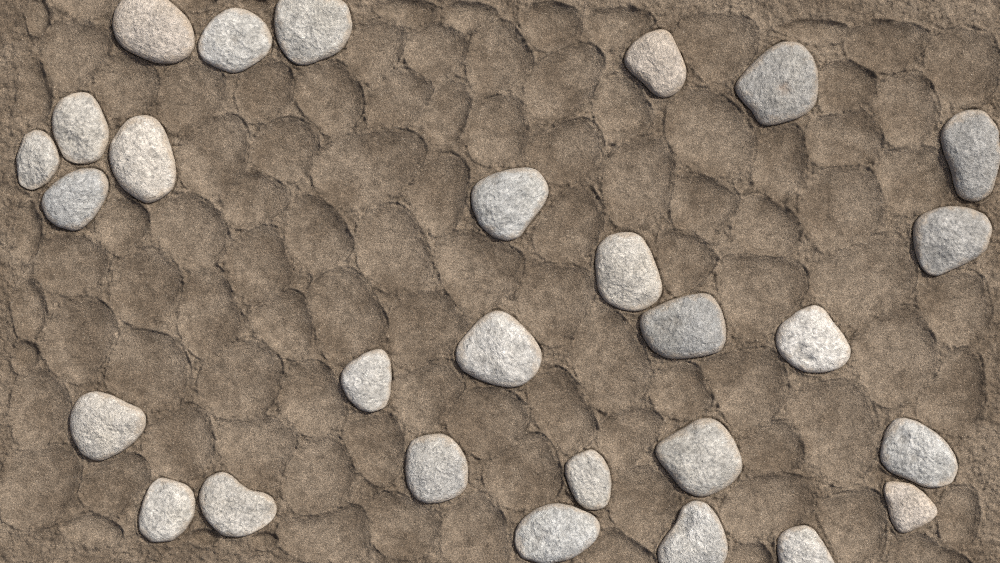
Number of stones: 28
